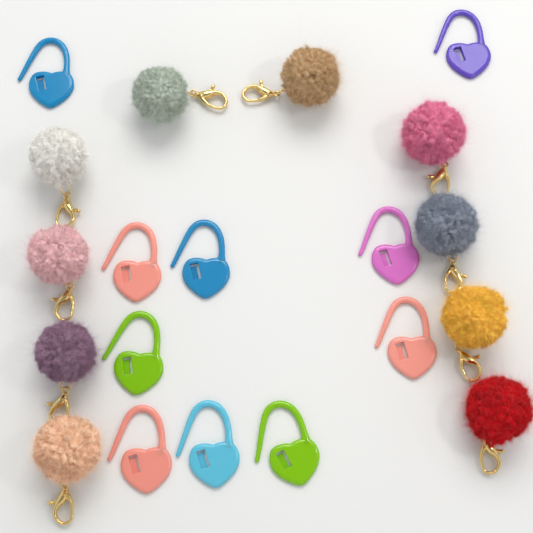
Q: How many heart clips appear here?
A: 10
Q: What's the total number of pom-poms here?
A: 10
